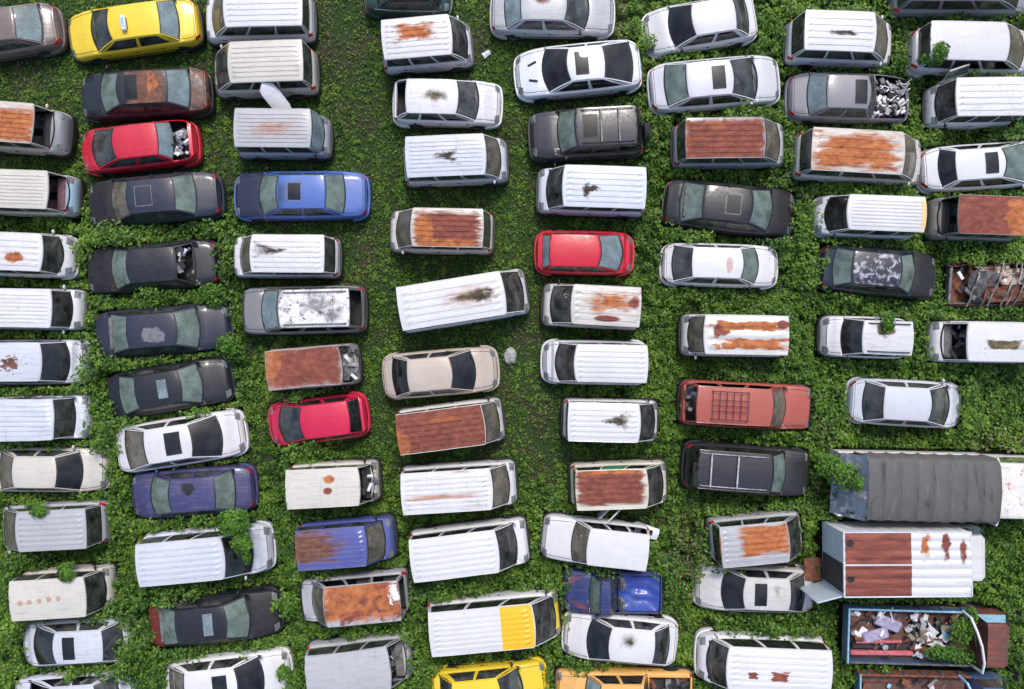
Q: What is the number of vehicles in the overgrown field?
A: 90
